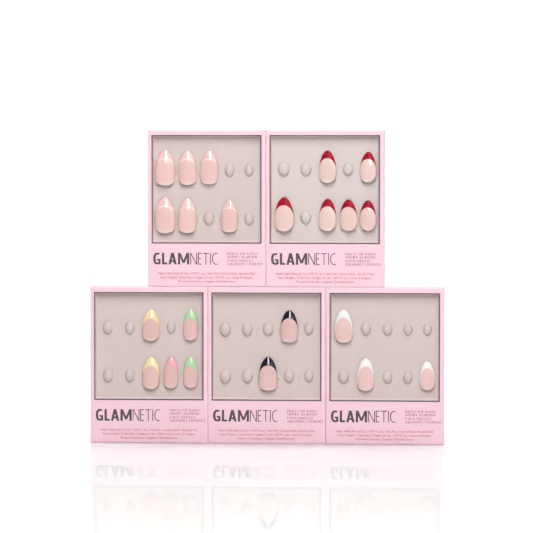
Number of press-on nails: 22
